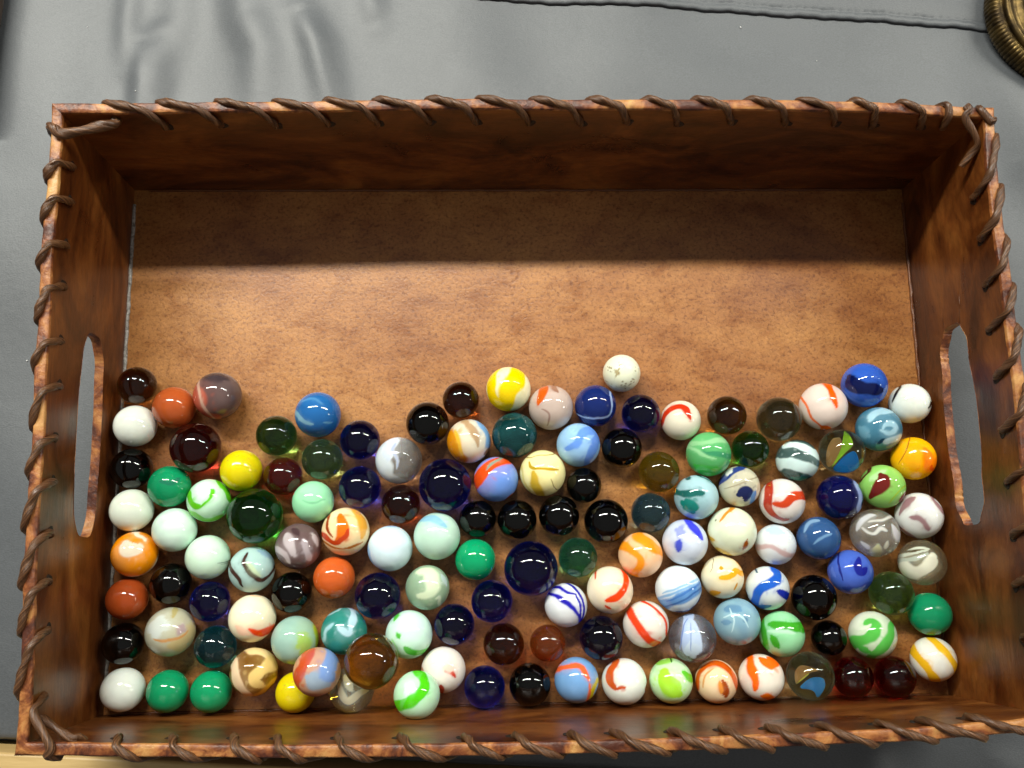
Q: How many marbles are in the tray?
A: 132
